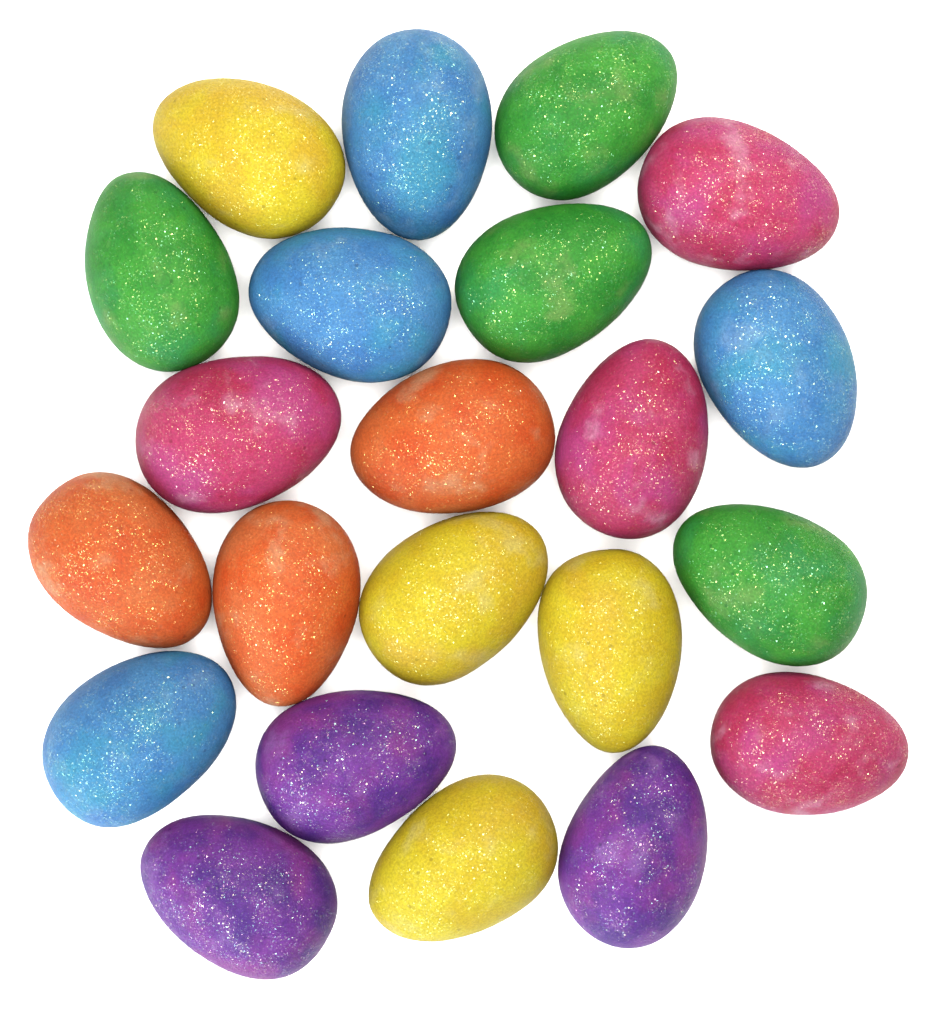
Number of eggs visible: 22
